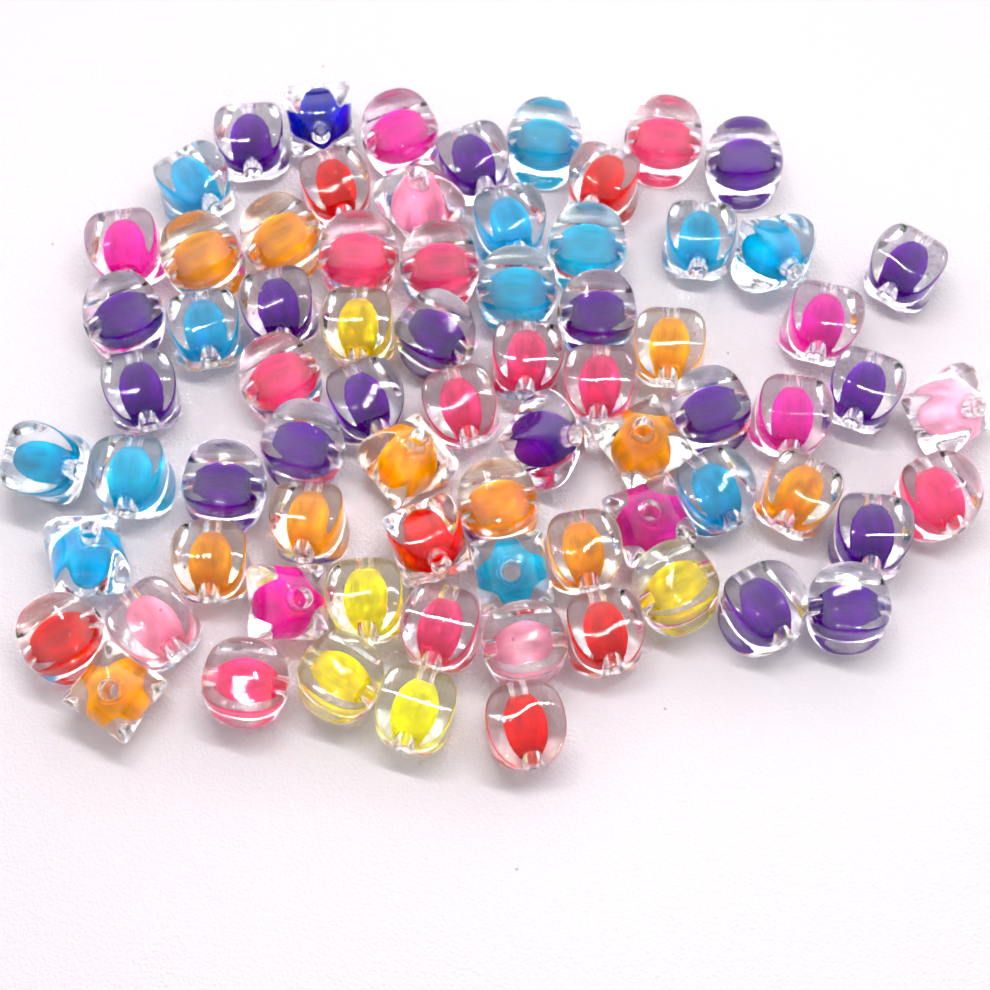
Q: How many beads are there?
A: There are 74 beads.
